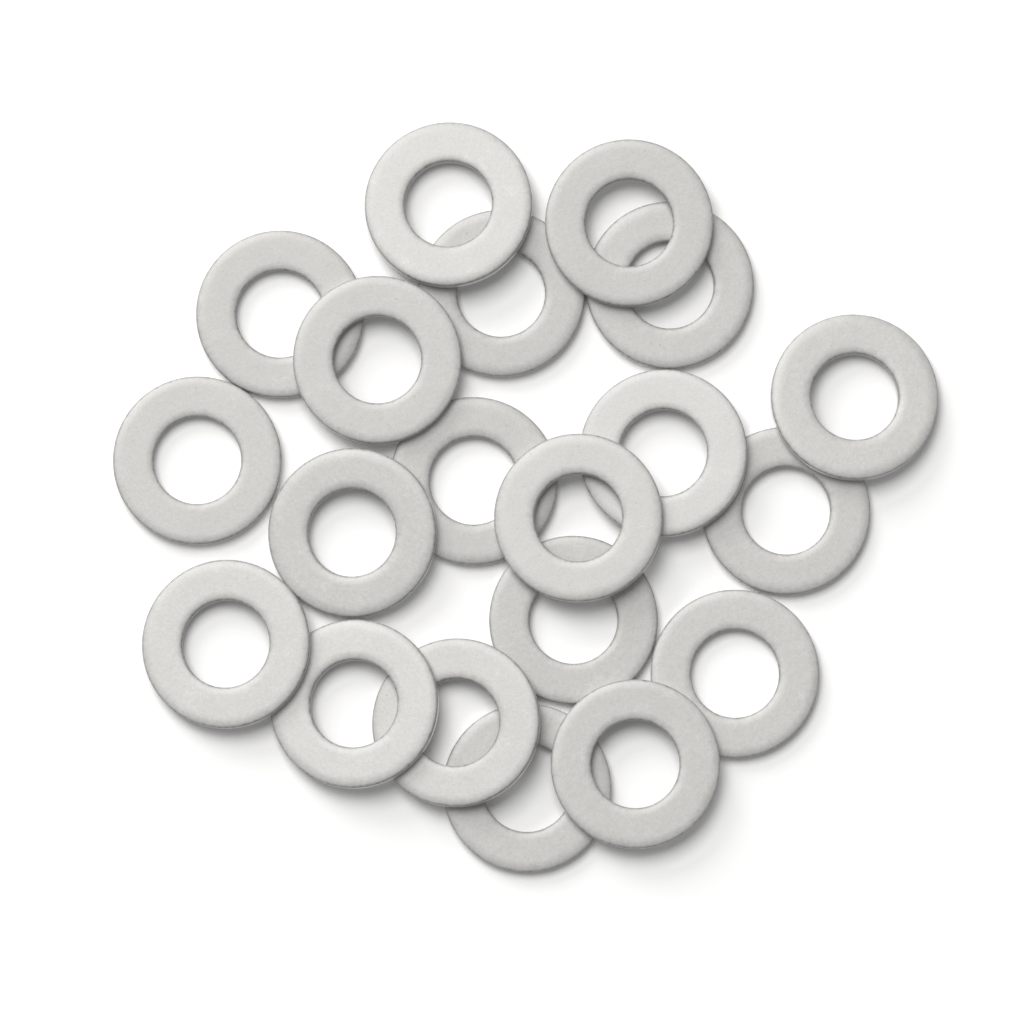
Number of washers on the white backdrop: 20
